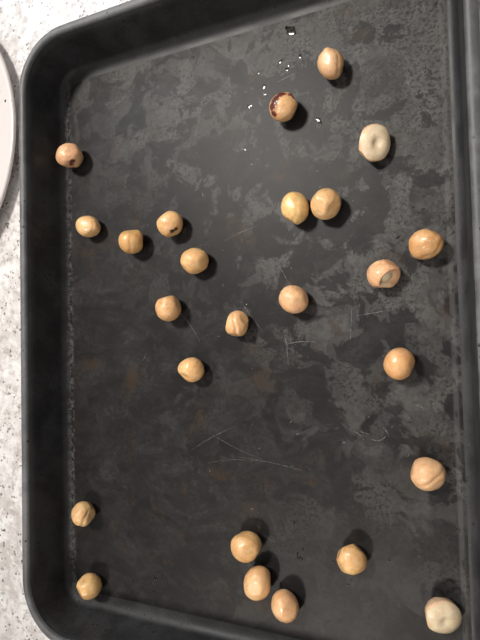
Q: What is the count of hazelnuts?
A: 25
